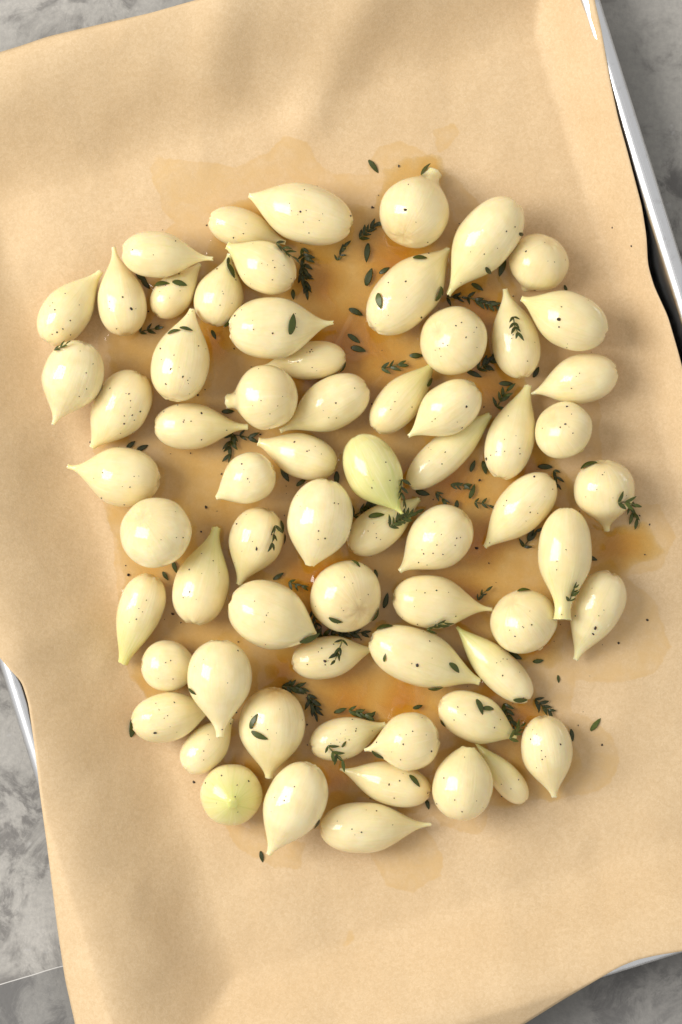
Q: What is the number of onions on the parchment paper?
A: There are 66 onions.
